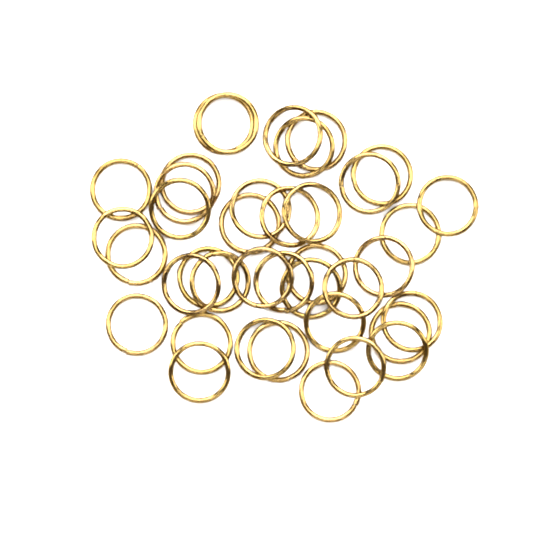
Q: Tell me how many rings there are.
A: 39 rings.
